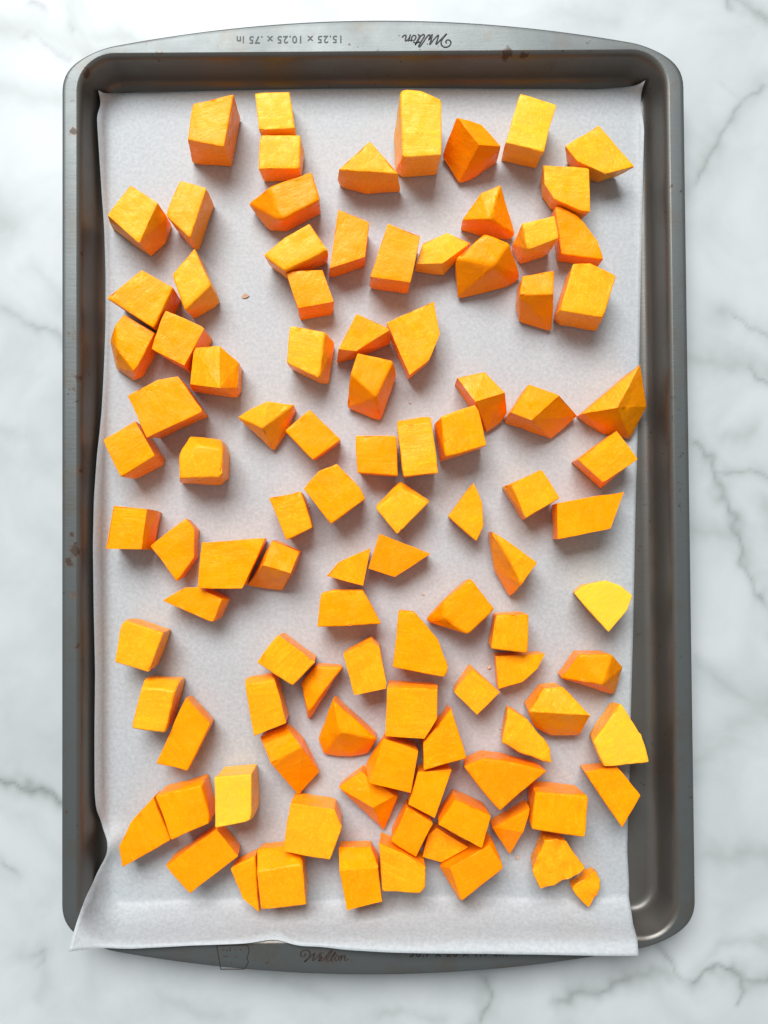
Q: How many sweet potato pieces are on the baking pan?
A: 102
